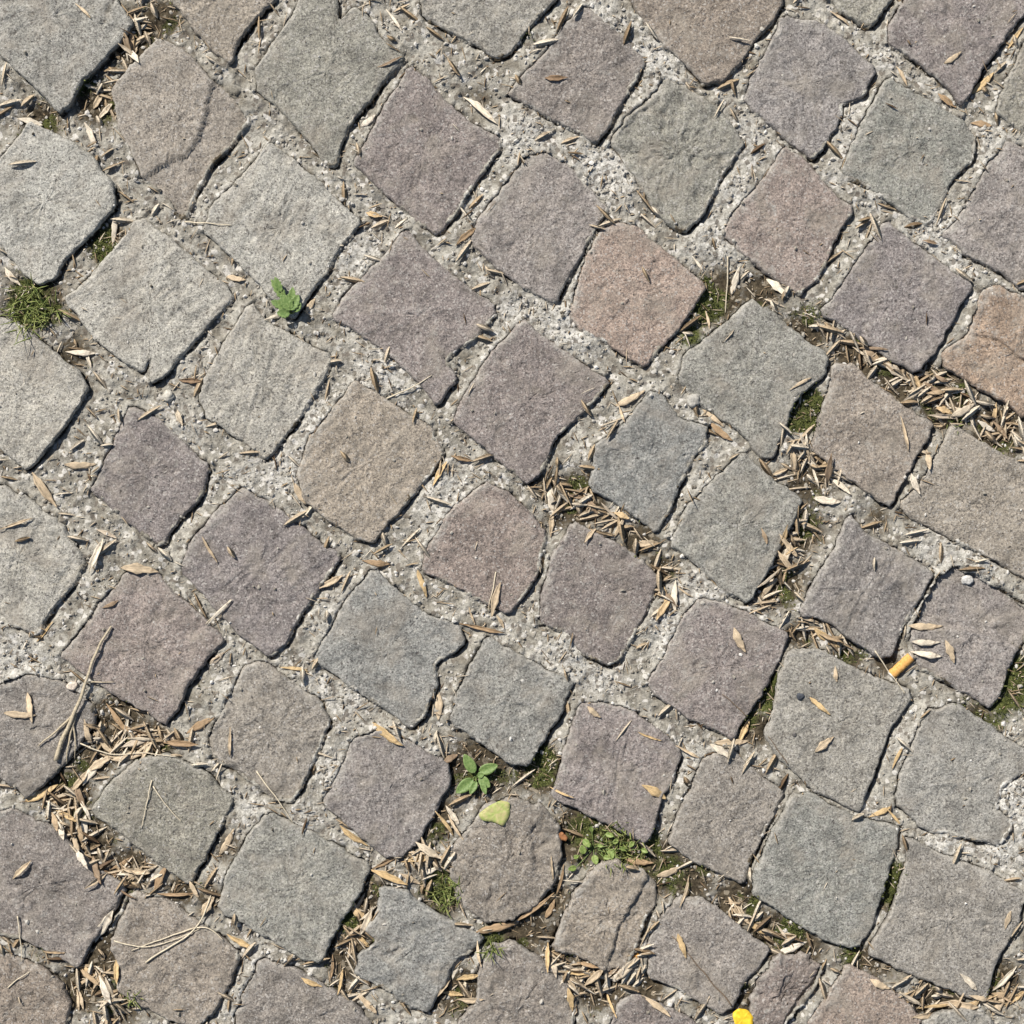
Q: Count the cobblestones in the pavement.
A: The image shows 68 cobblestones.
